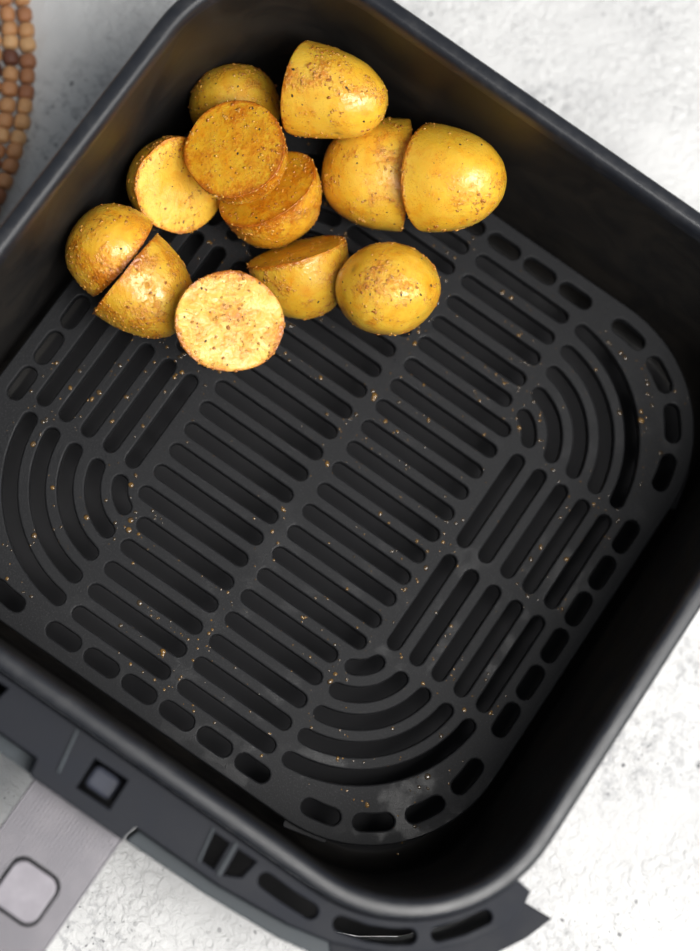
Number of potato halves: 12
